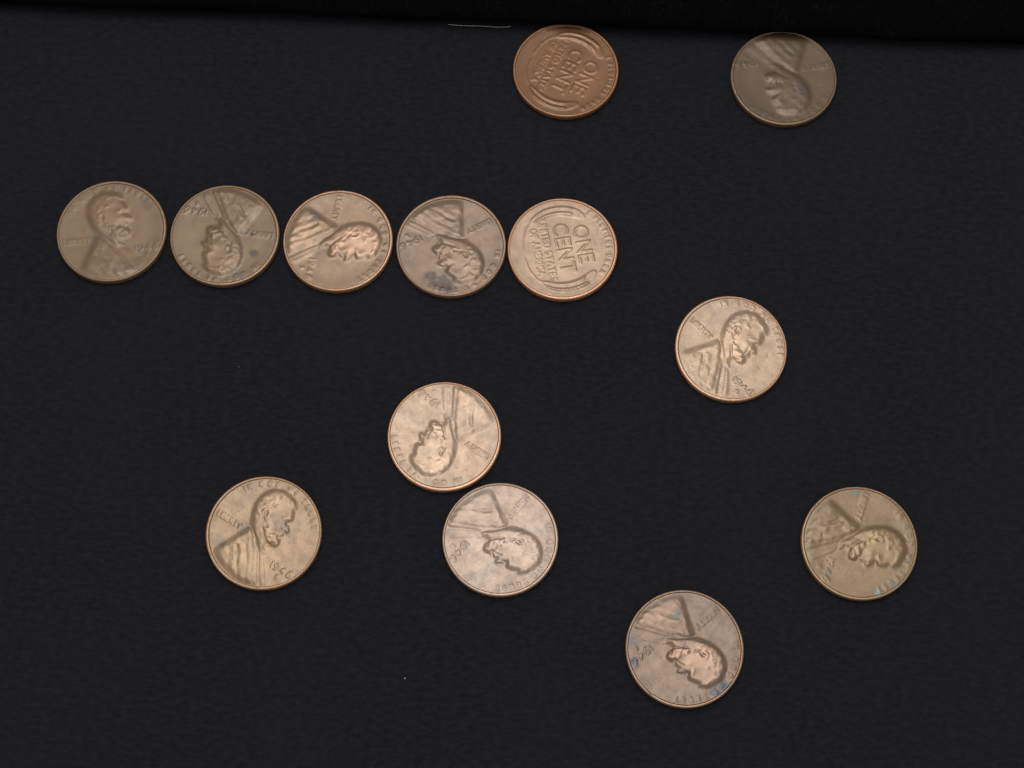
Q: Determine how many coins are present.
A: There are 13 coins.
